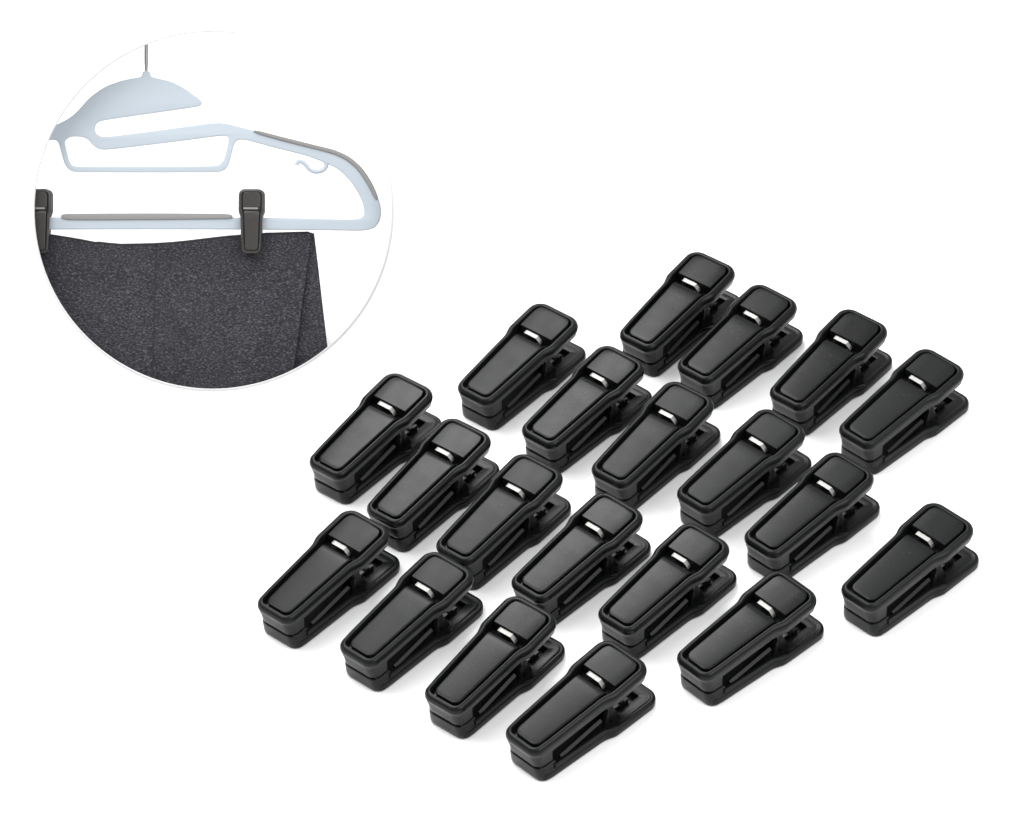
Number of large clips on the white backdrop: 20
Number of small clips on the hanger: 2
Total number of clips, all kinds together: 22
